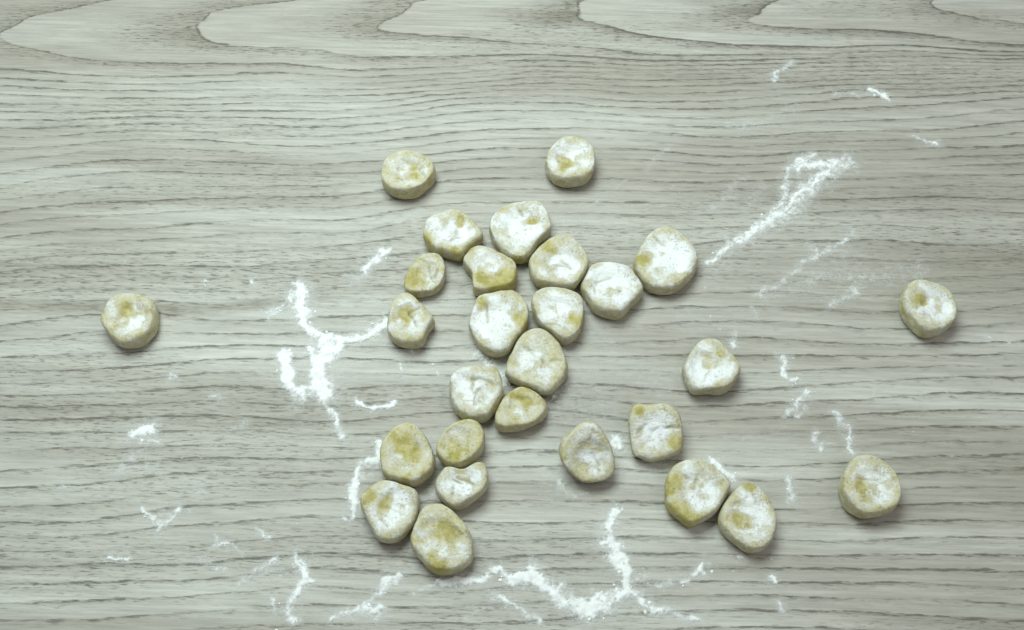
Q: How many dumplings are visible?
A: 28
